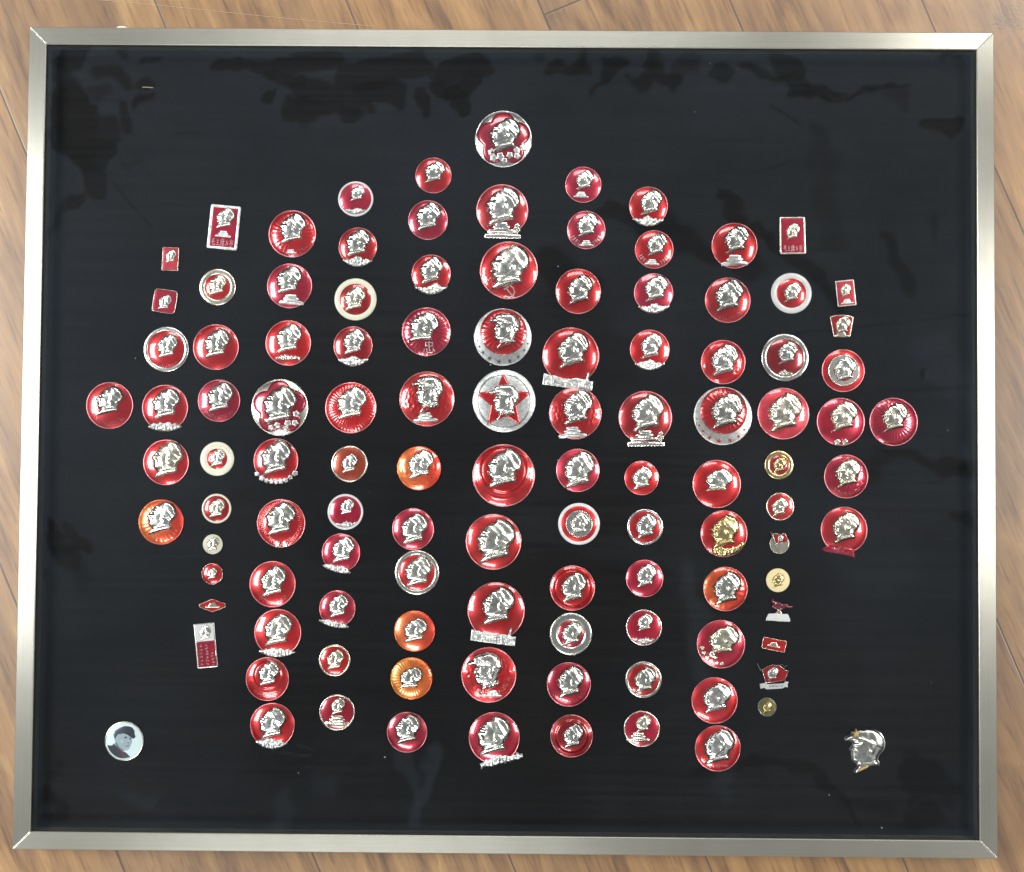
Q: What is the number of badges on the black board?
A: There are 112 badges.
